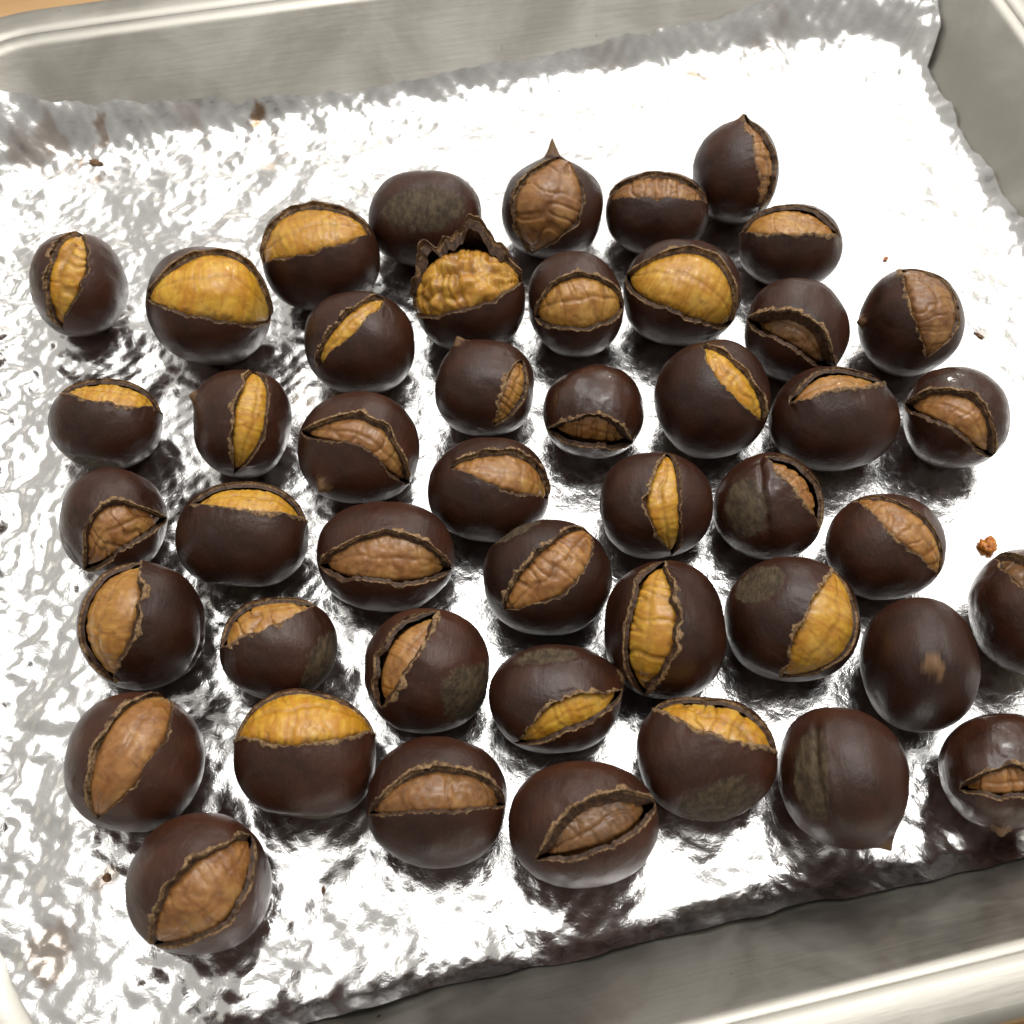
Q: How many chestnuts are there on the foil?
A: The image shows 46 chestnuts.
